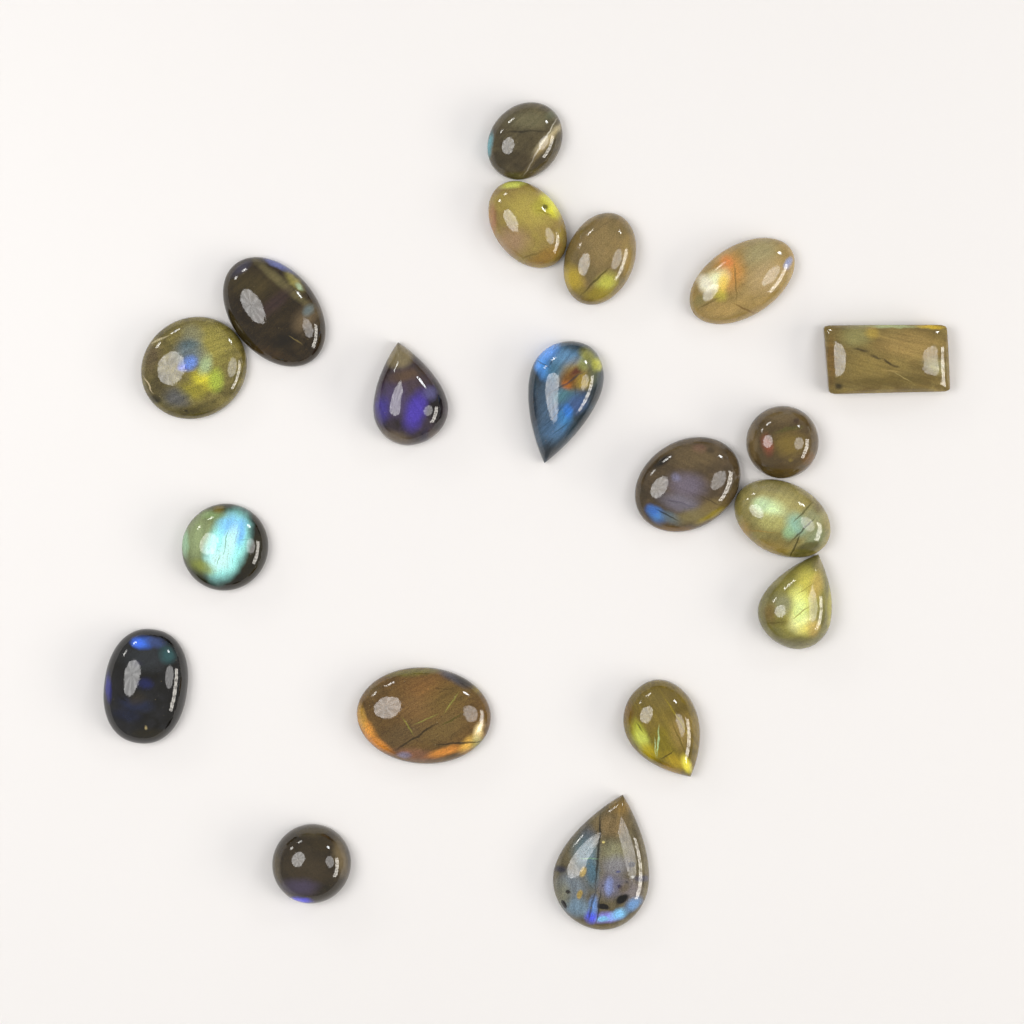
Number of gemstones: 19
